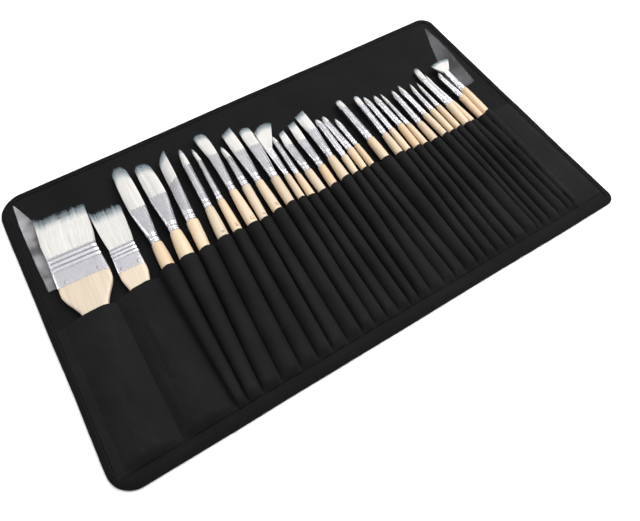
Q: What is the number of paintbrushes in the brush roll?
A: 32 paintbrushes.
